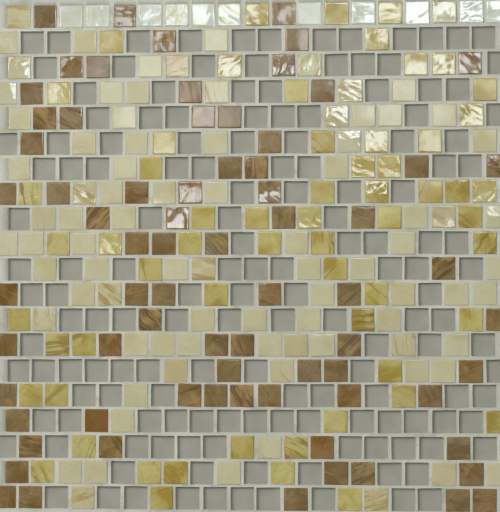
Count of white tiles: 11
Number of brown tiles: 73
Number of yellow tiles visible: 60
